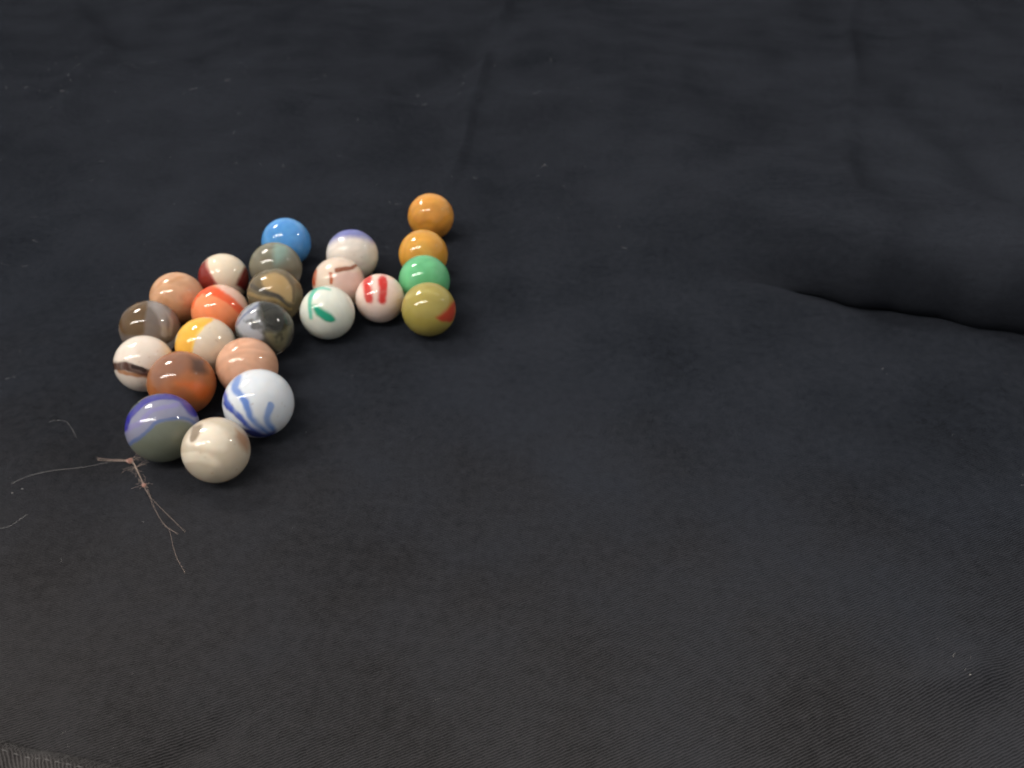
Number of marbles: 23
